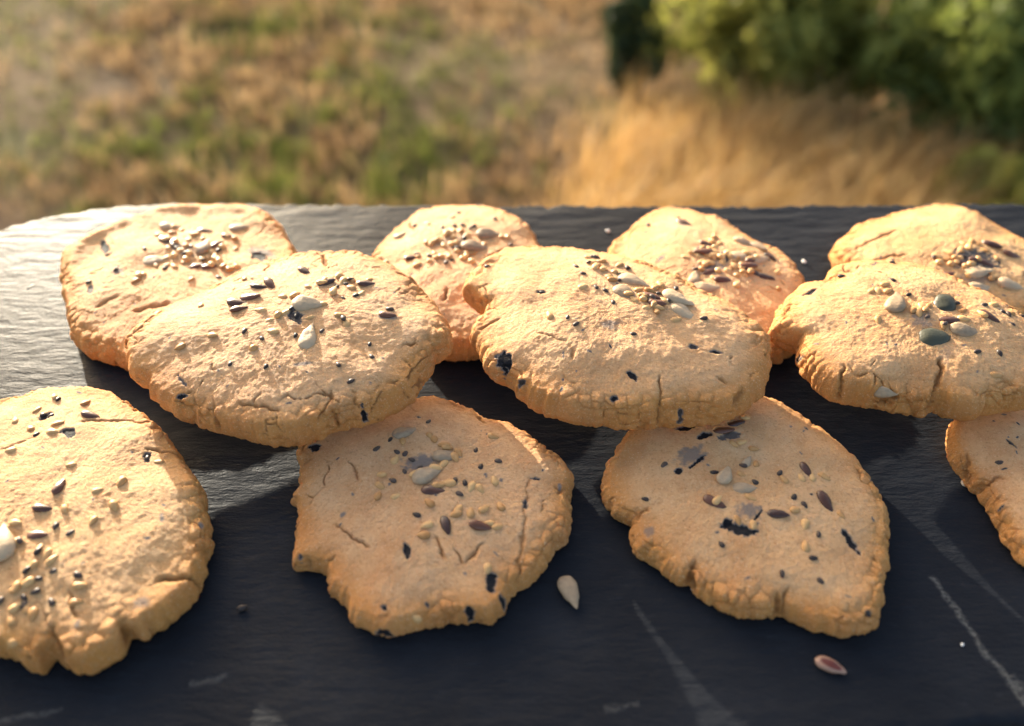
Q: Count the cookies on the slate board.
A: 11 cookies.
